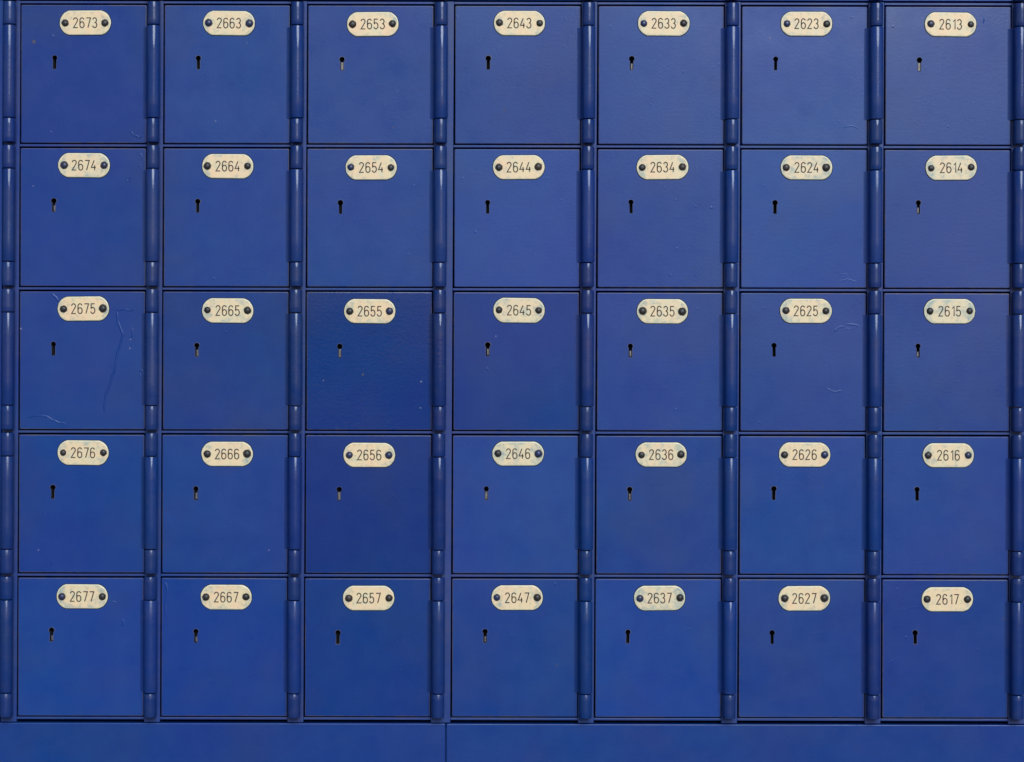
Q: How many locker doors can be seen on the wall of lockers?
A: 35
